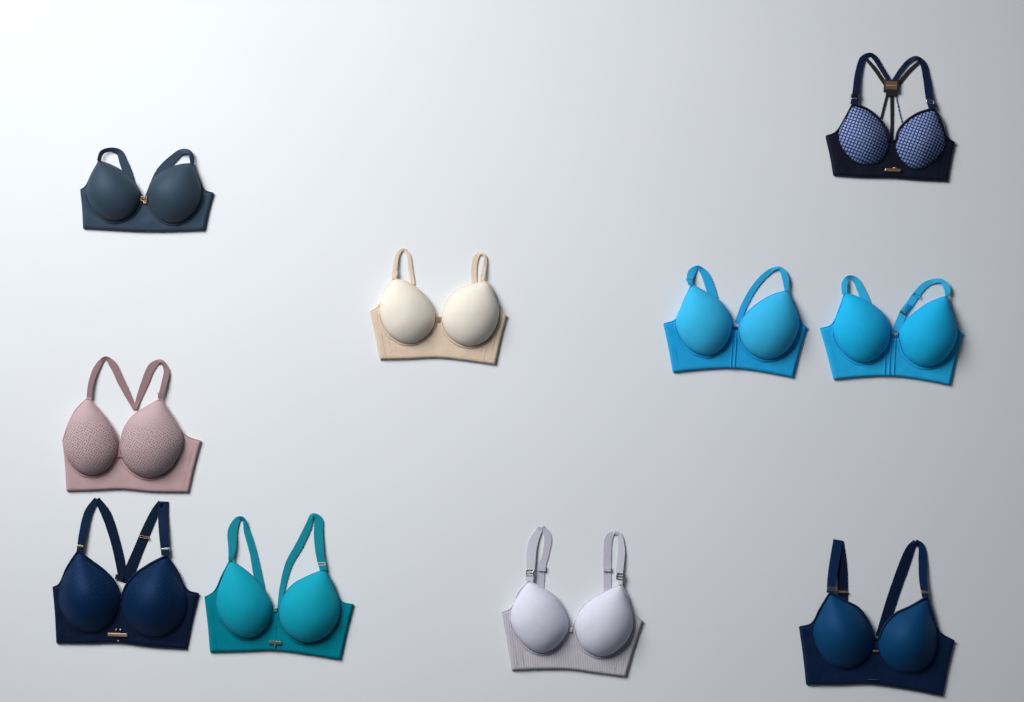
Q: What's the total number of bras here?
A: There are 10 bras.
